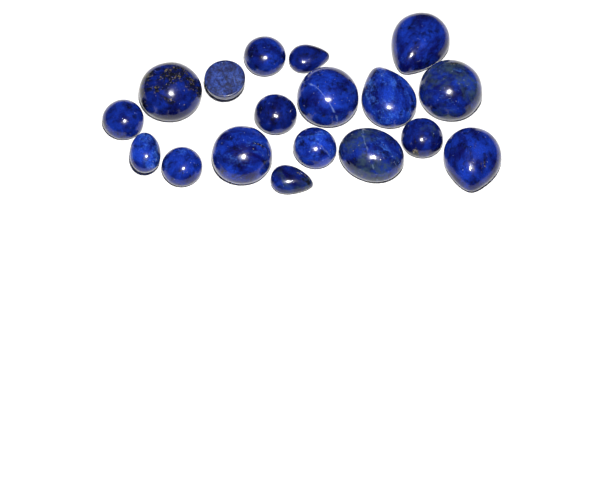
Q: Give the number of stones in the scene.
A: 18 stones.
